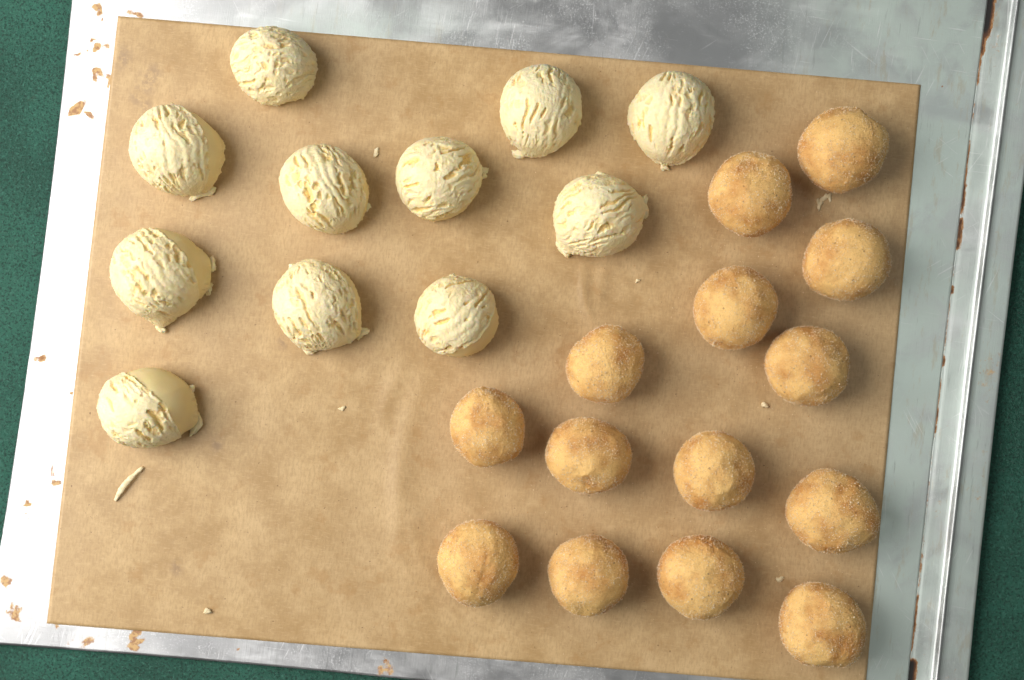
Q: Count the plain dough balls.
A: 11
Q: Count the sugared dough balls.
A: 14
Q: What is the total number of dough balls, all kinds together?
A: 25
